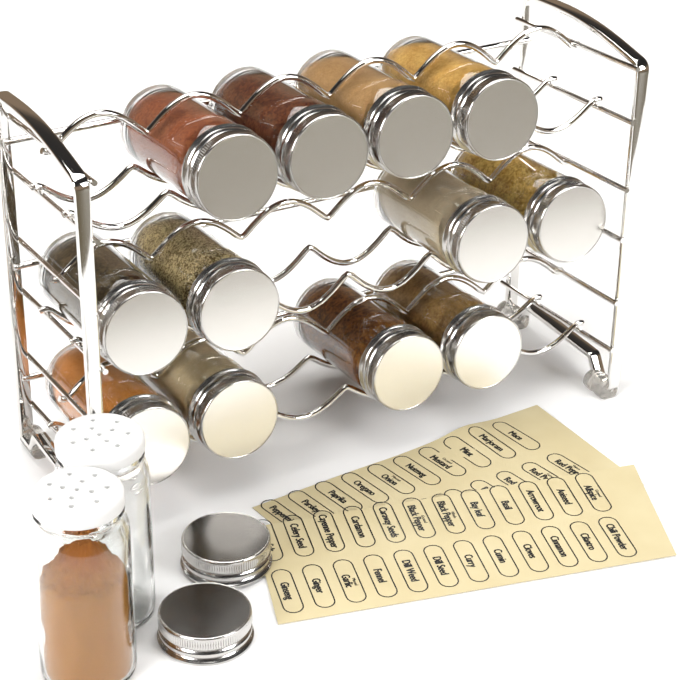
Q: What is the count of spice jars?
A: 12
